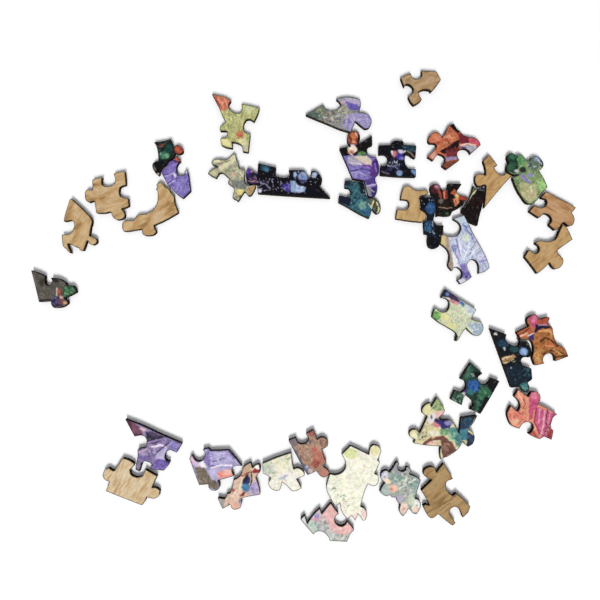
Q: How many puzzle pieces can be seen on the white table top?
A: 40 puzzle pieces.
